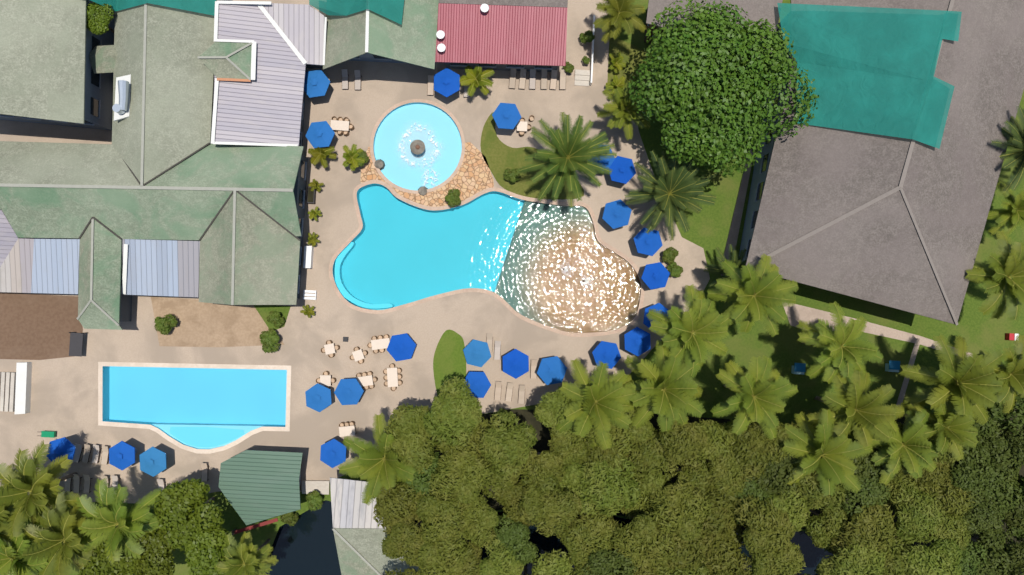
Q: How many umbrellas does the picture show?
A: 23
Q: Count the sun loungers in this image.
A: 27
